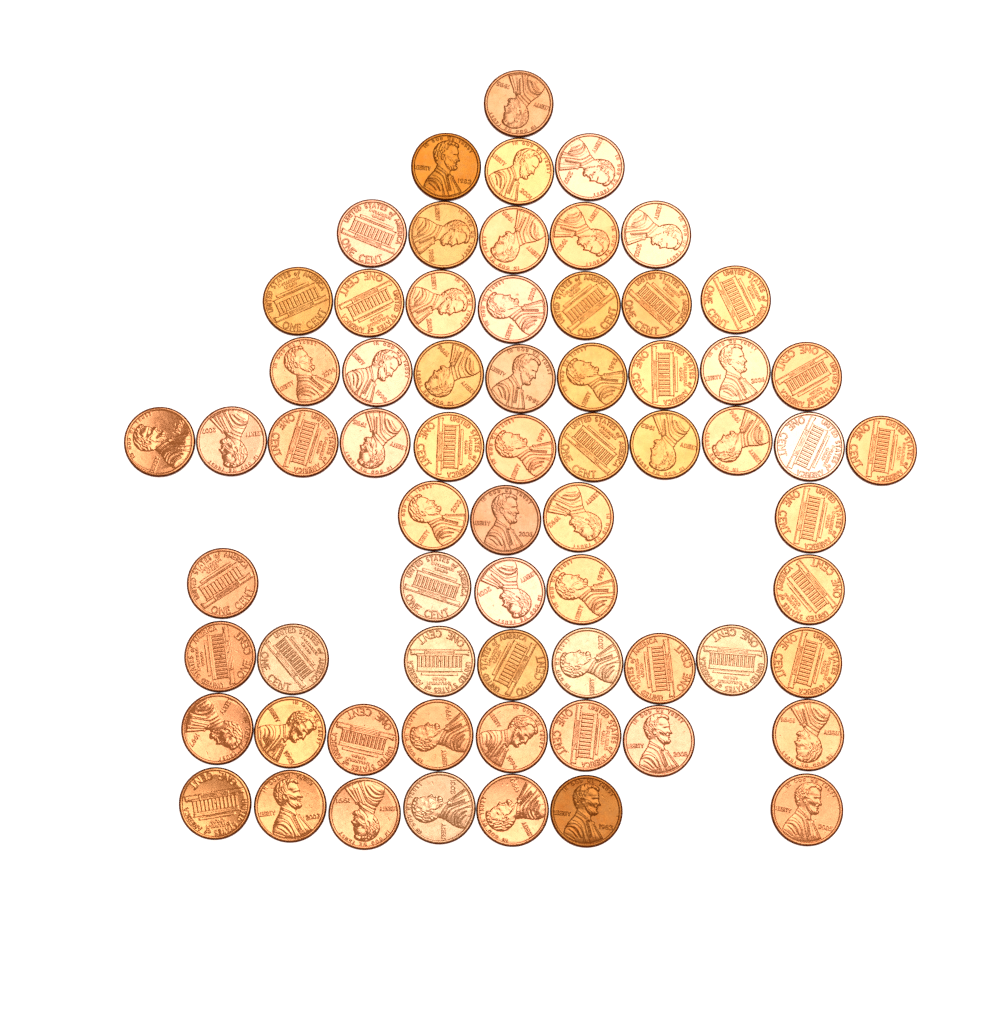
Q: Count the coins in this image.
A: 67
